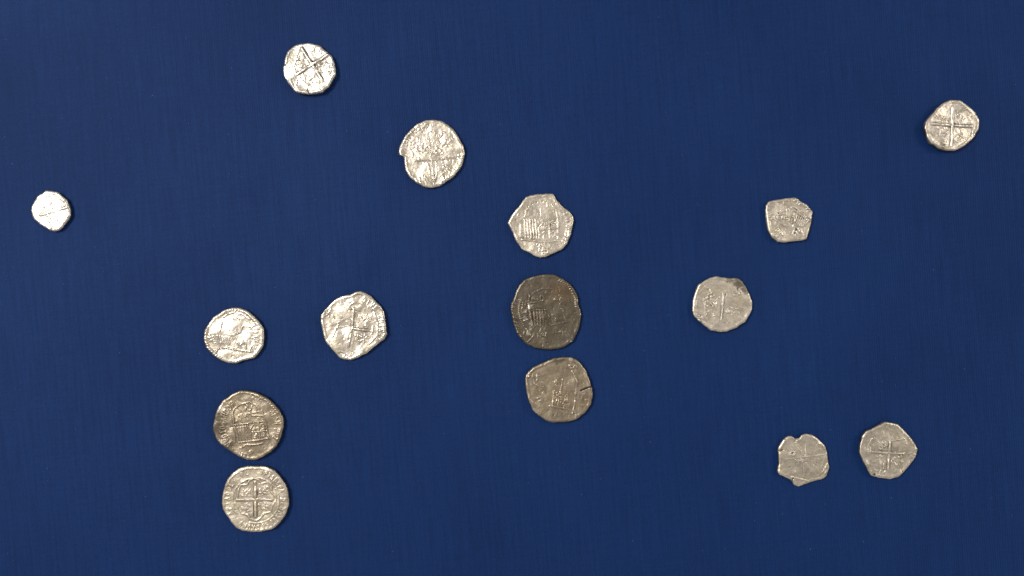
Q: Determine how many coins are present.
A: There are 15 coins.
